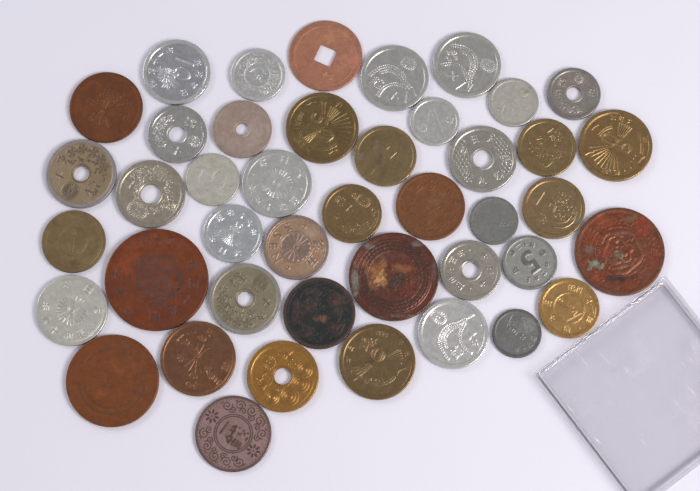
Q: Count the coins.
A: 43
